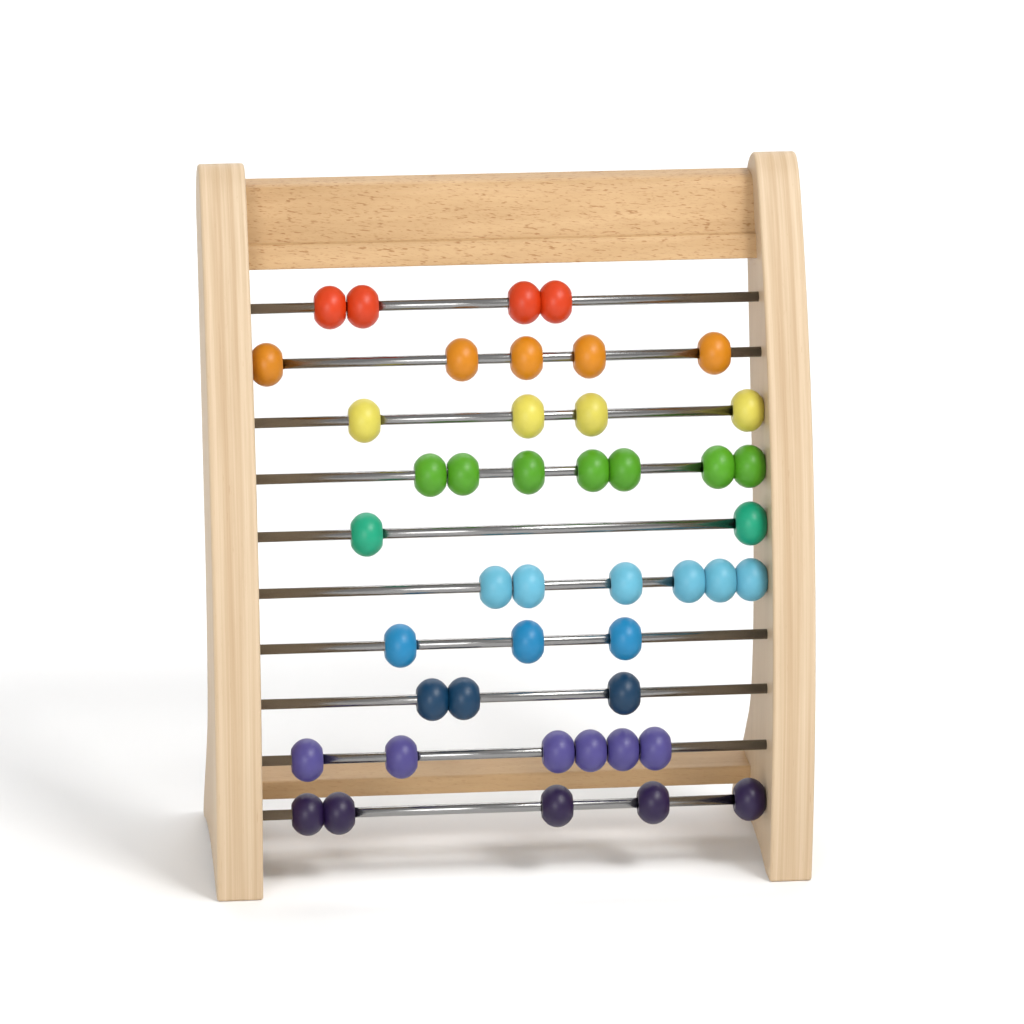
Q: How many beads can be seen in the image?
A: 45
